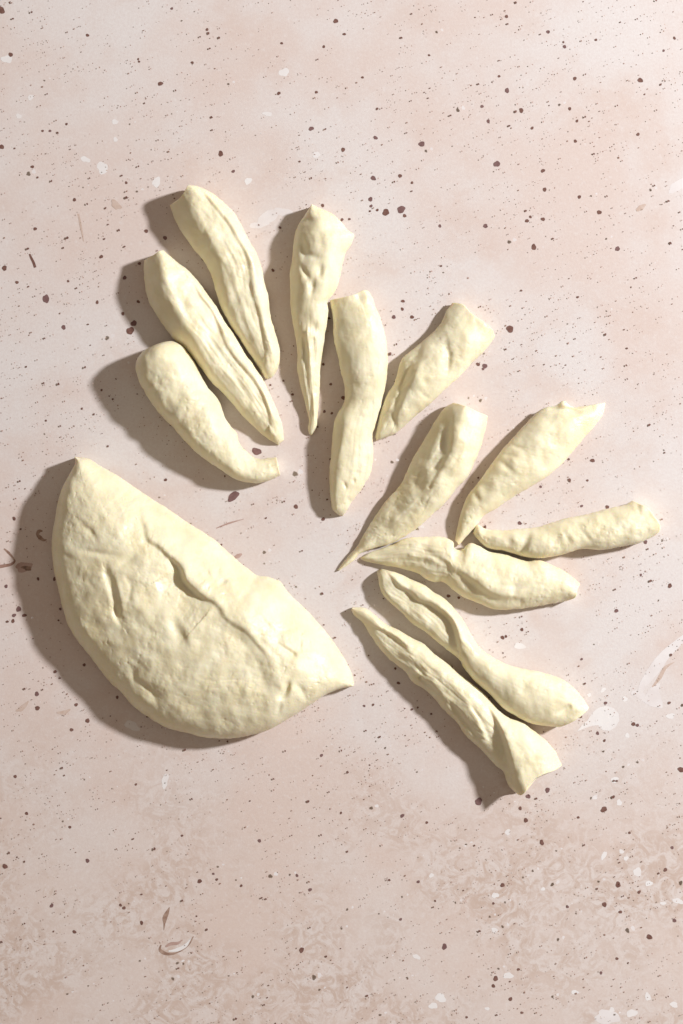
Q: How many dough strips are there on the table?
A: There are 12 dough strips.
